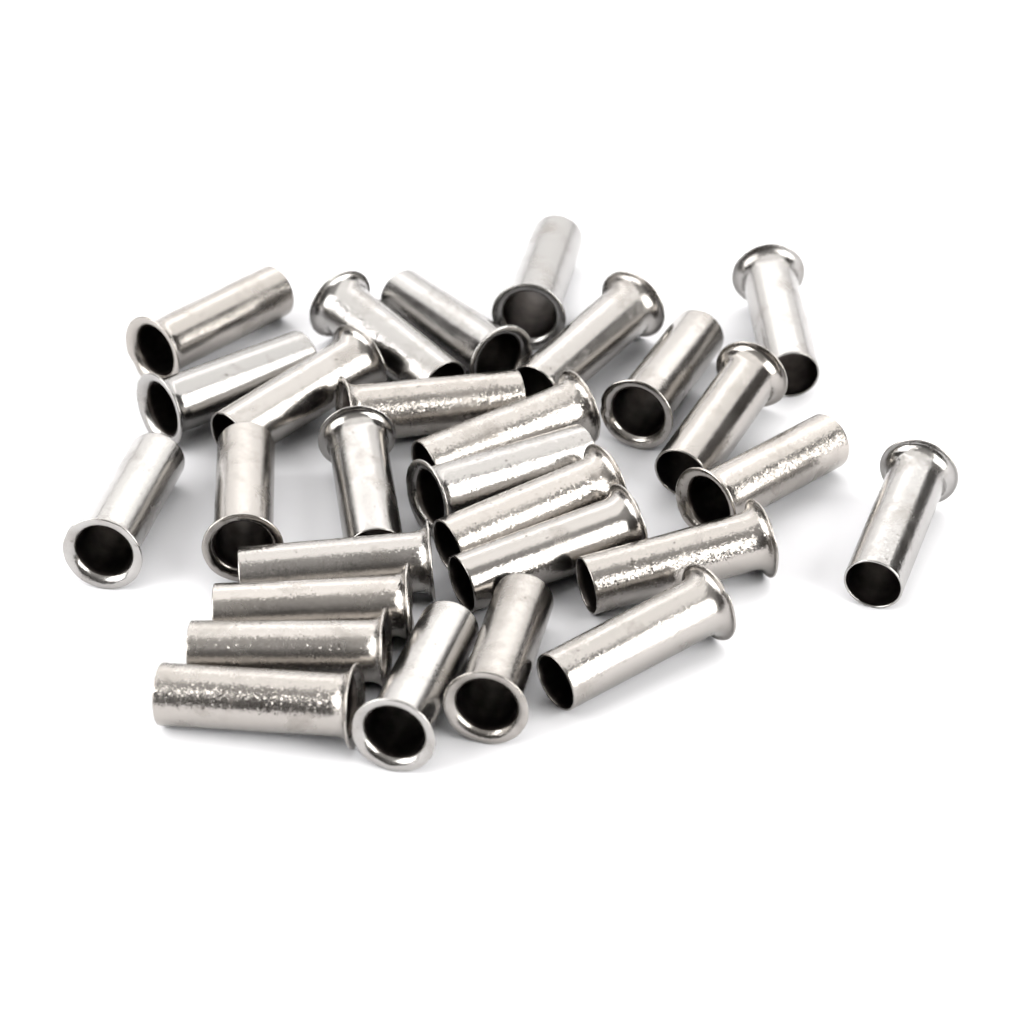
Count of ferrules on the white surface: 28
